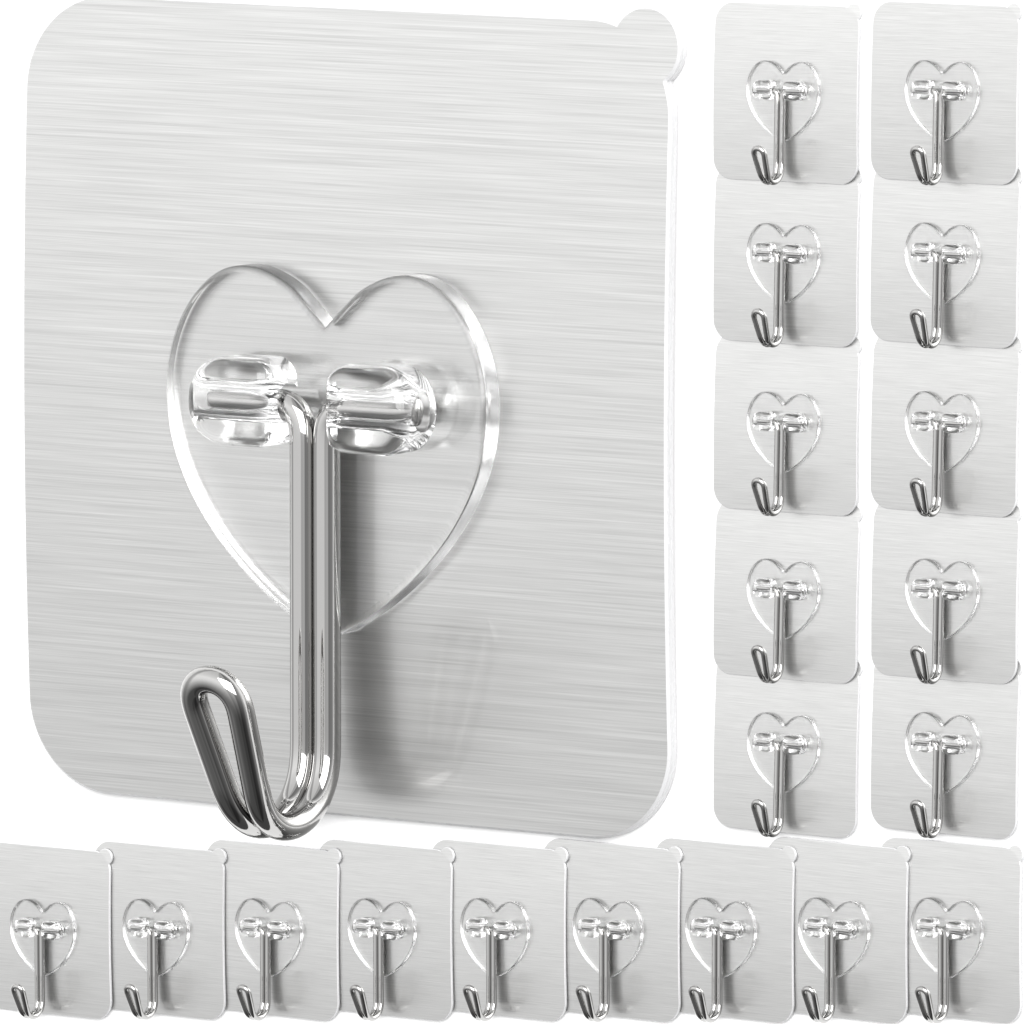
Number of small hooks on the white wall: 19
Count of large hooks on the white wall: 1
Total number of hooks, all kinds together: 20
